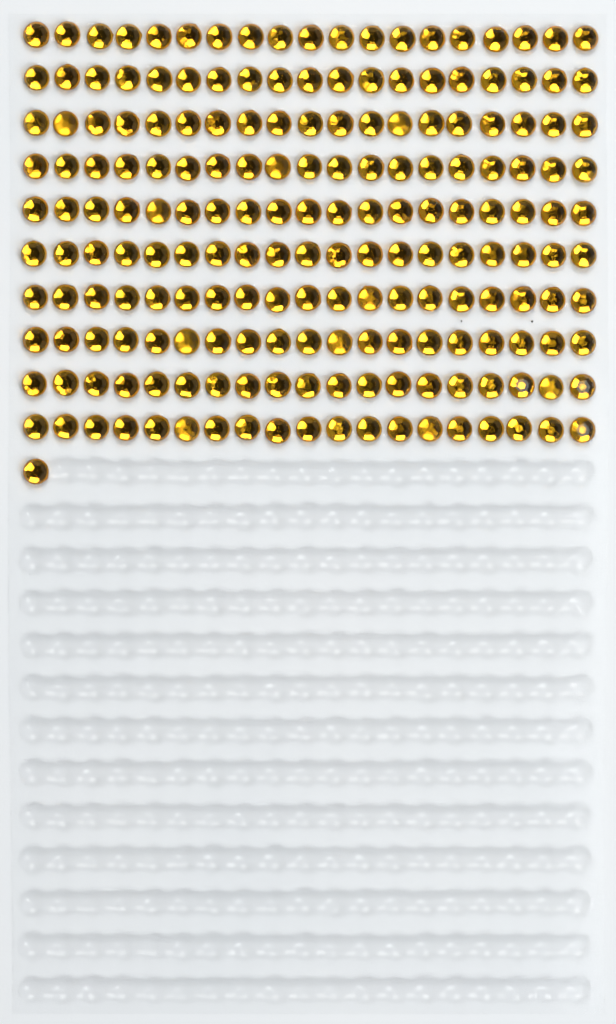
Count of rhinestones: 191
